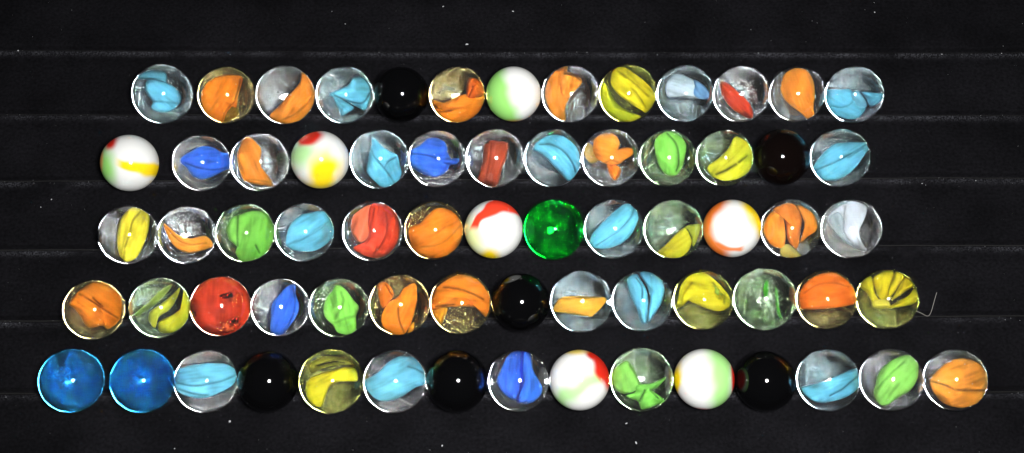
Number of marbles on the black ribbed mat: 68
